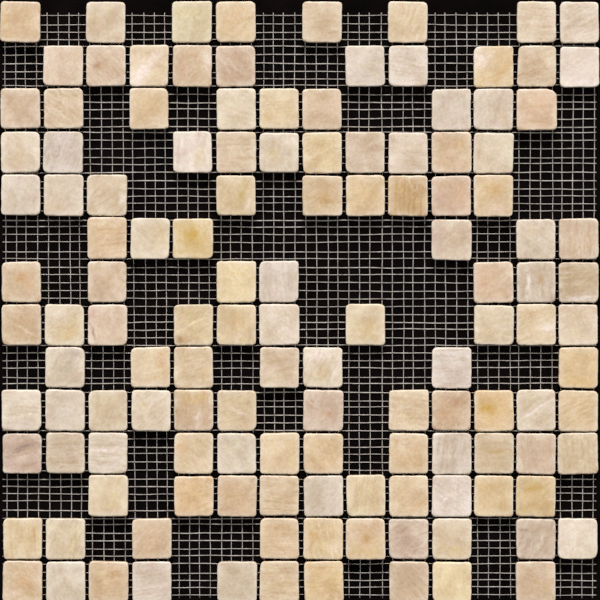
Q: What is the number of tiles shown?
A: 130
